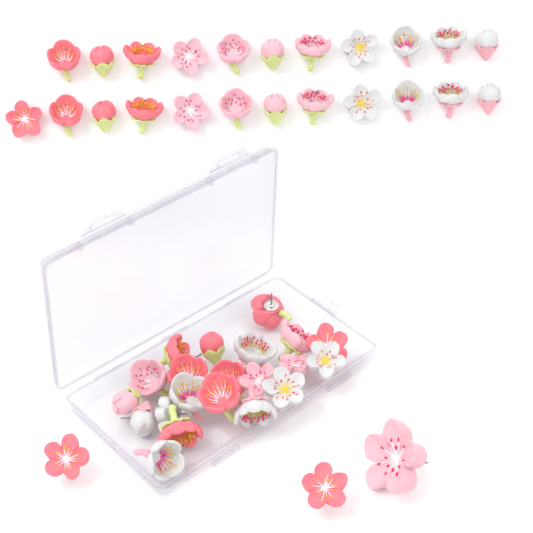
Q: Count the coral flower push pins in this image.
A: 17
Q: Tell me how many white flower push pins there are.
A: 16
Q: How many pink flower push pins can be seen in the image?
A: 14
